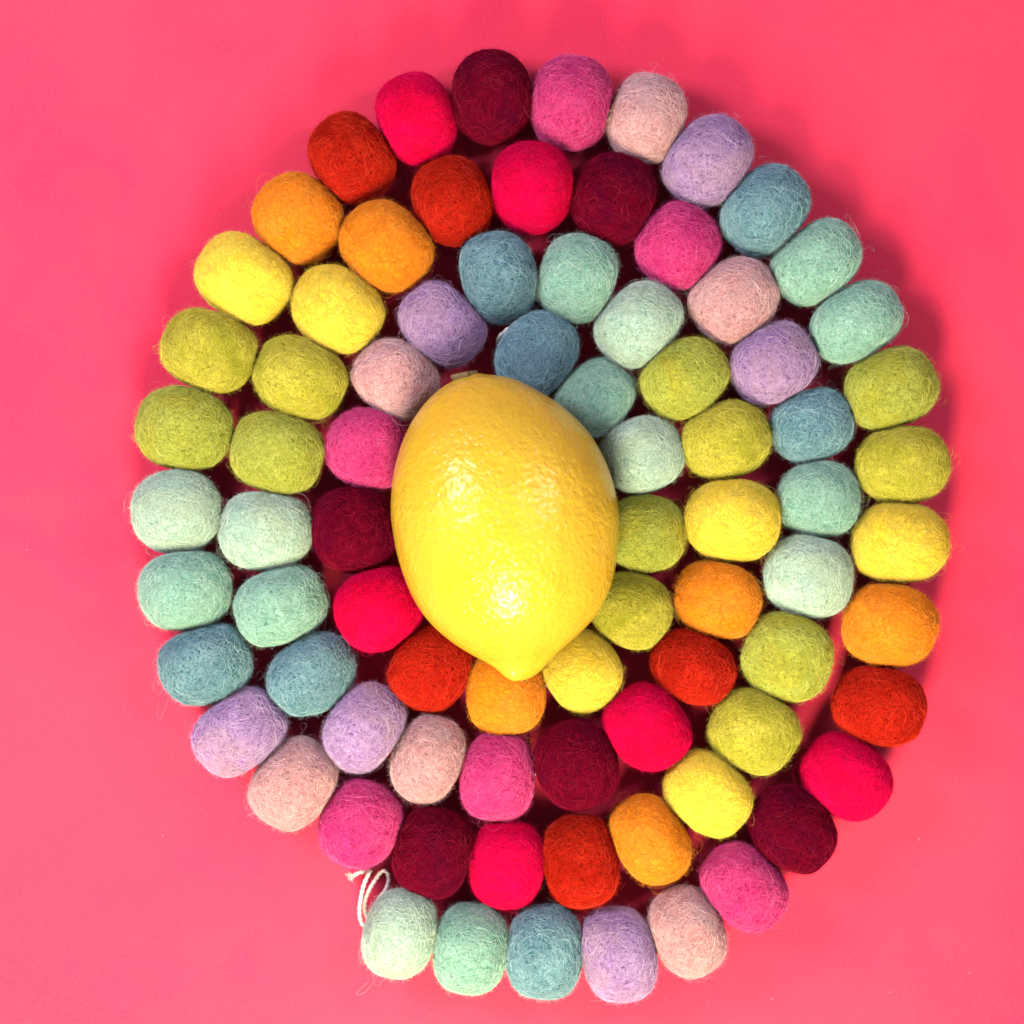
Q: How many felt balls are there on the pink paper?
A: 81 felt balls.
